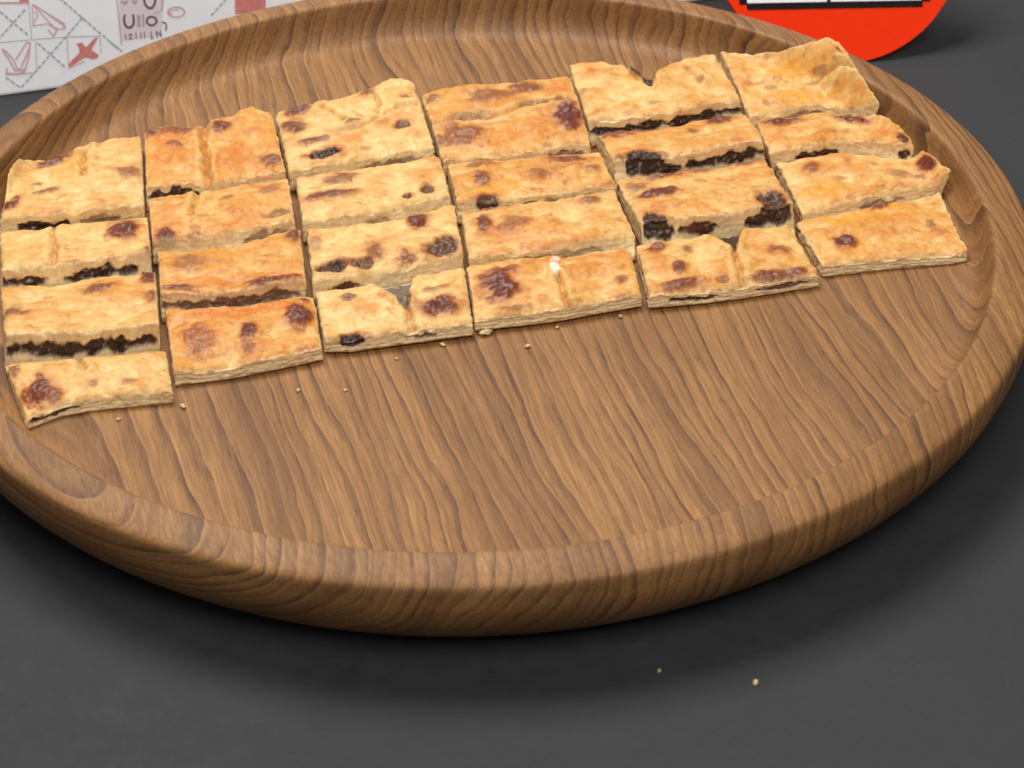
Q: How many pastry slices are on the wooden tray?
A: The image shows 24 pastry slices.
